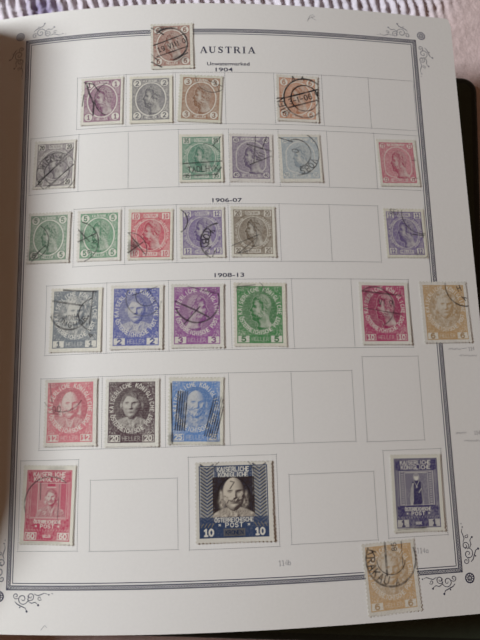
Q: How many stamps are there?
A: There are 29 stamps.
